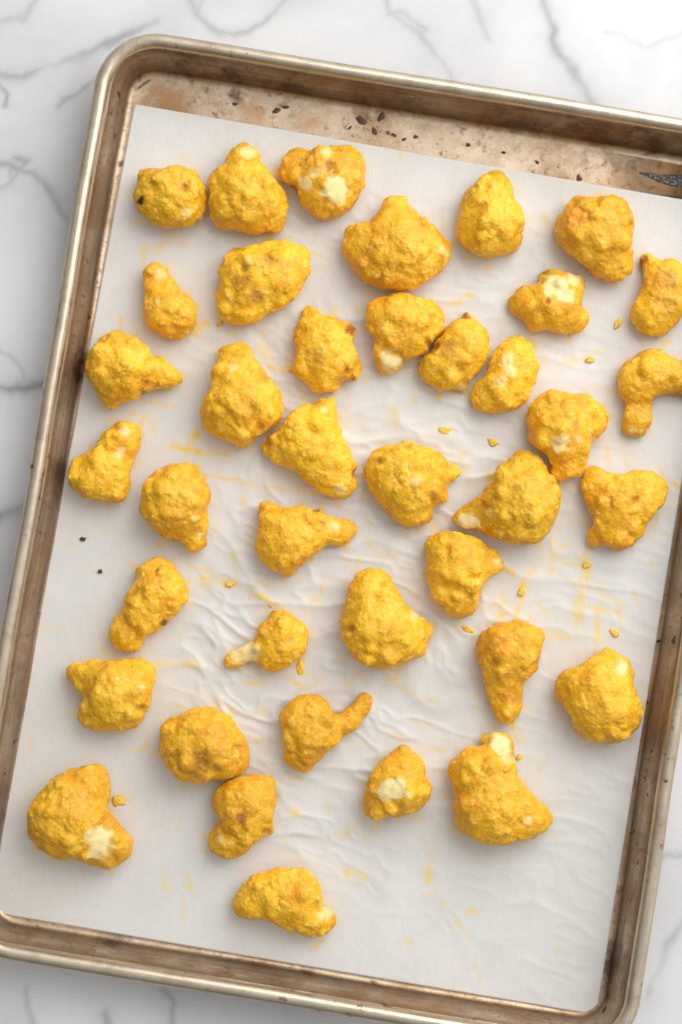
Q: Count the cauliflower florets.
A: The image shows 39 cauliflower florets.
